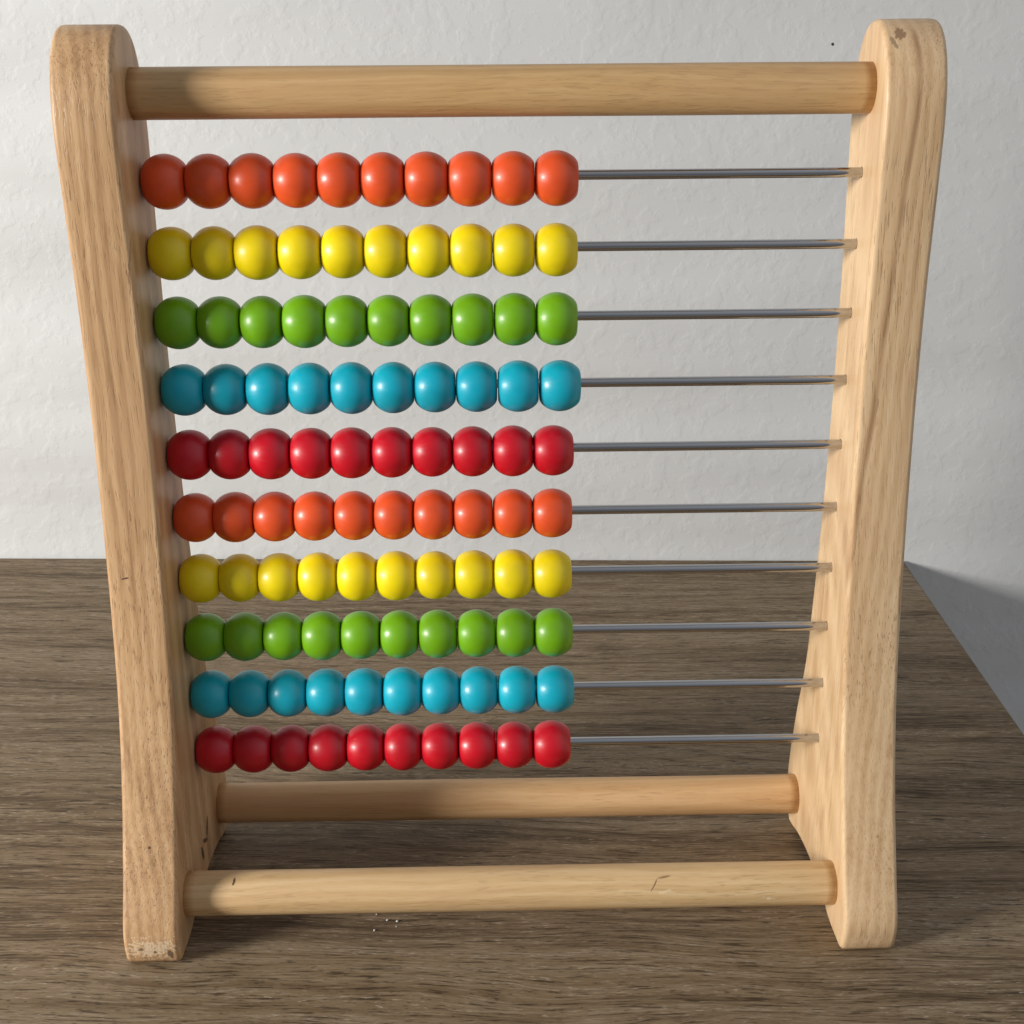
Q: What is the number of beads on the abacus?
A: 100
